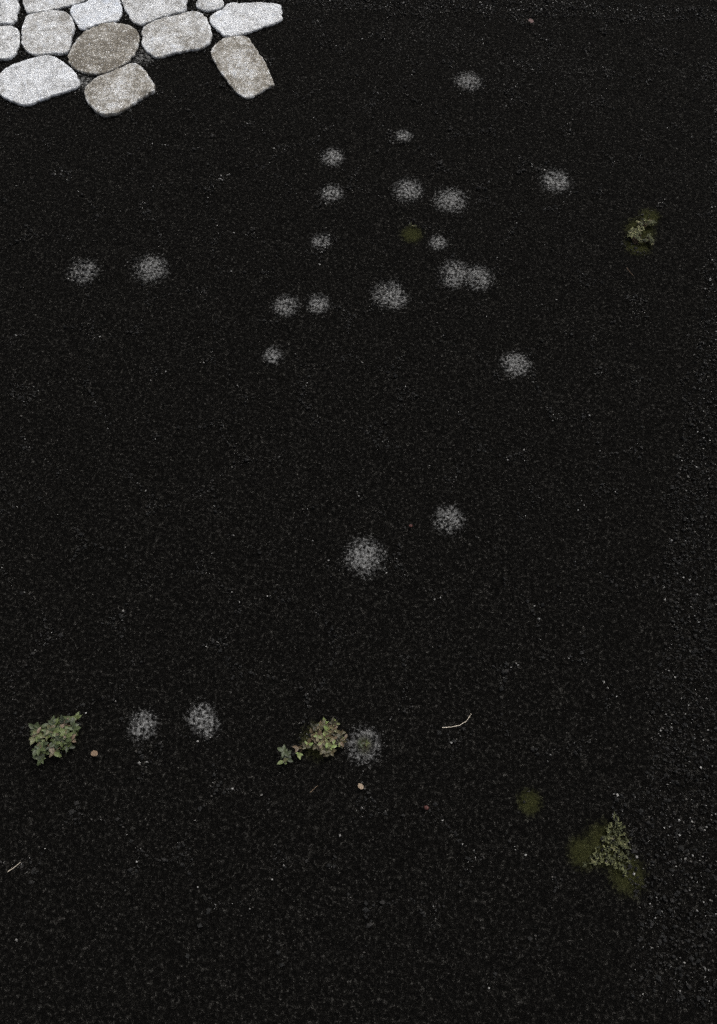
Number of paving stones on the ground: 13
